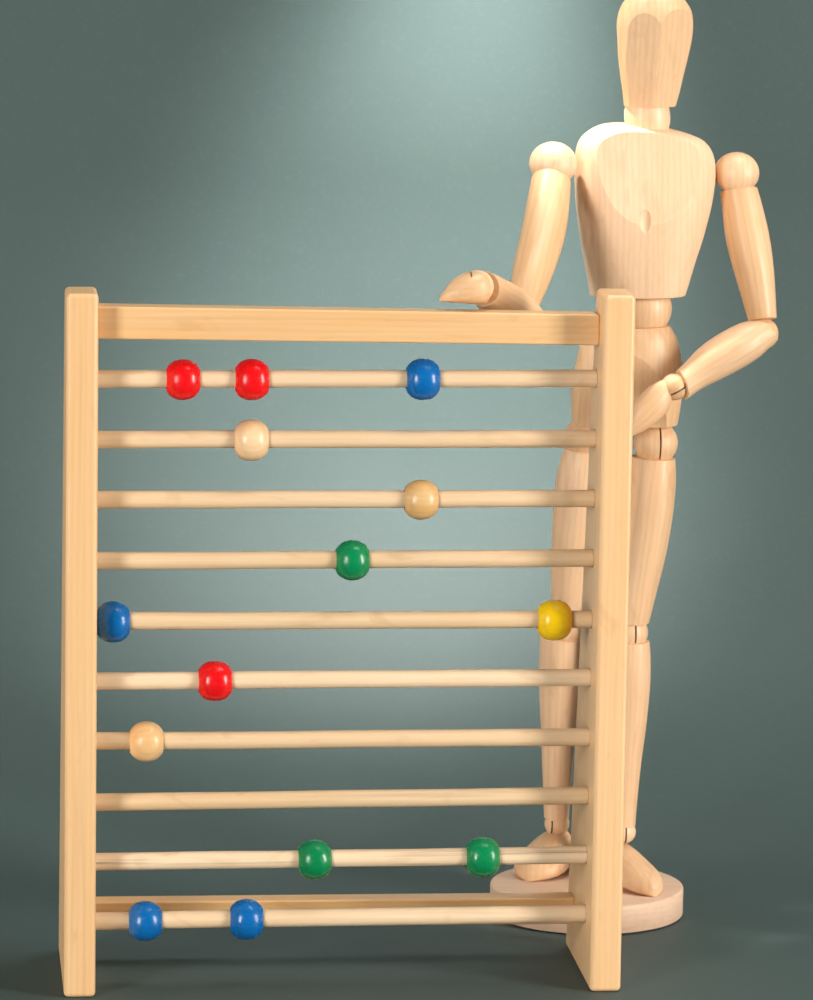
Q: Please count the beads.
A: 14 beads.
